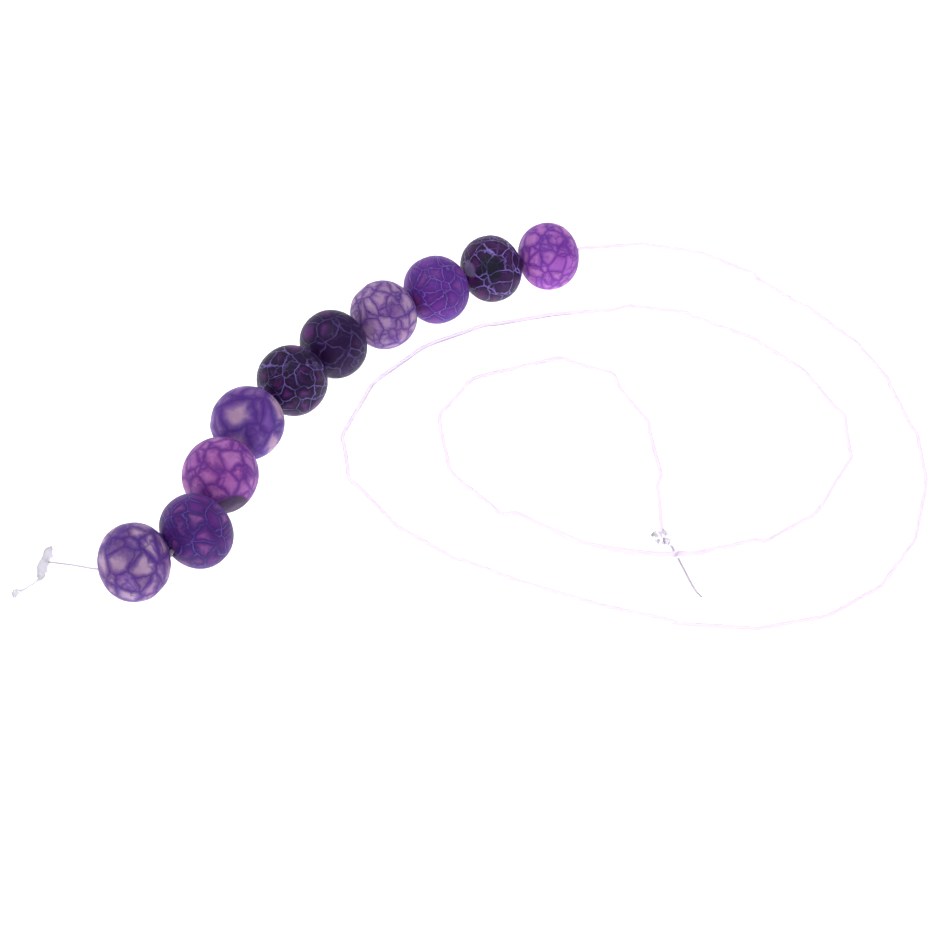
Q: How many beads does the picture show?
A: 10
